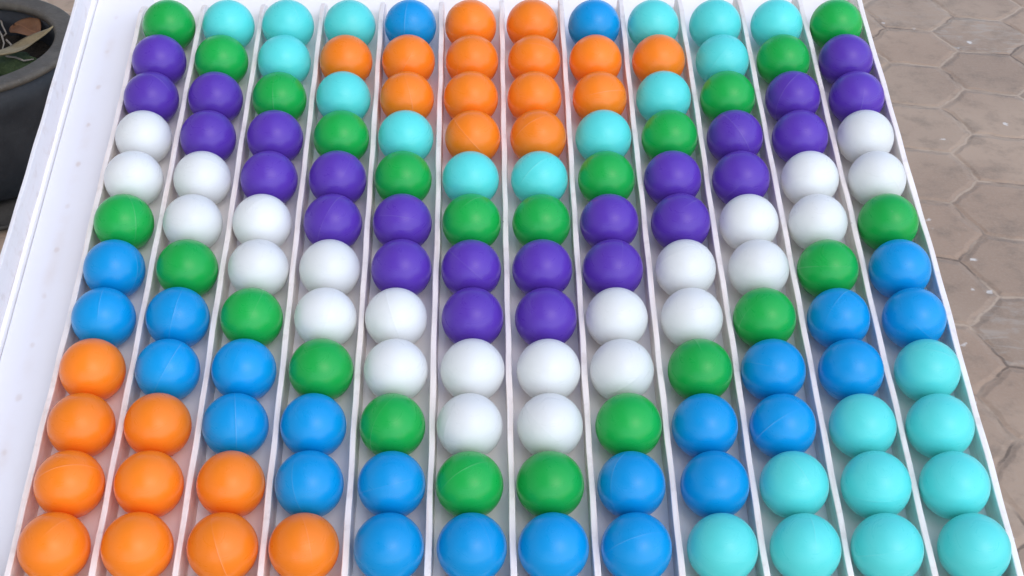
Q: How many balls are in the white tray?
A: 144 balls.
